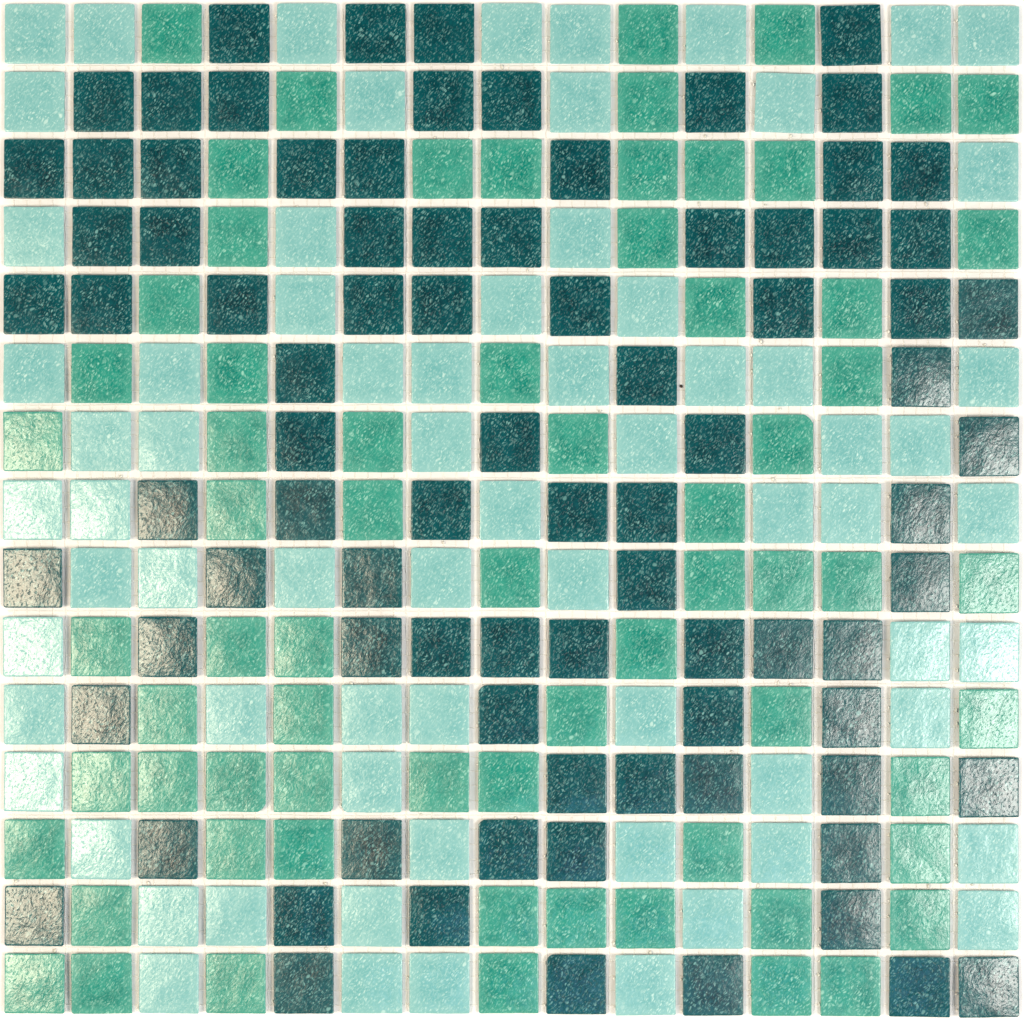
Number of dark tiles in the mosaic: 86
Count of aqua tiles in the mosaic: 70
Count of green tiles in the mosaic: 69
